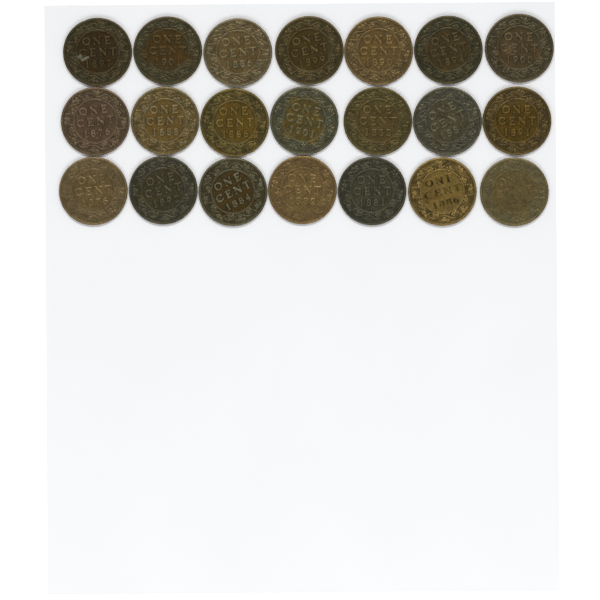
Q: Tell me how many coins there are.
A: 21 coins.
